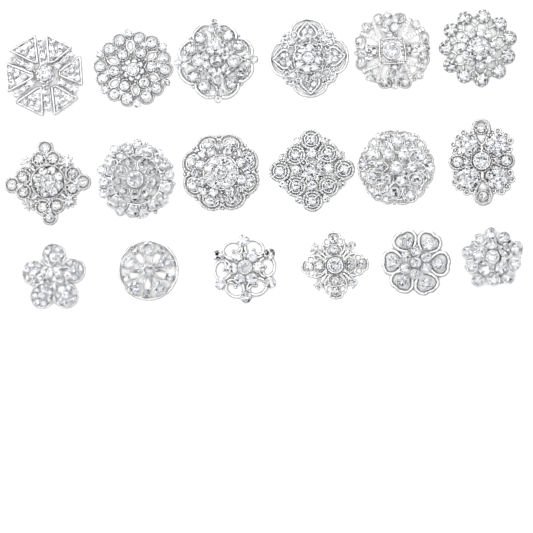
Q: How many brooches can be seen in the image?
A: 18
